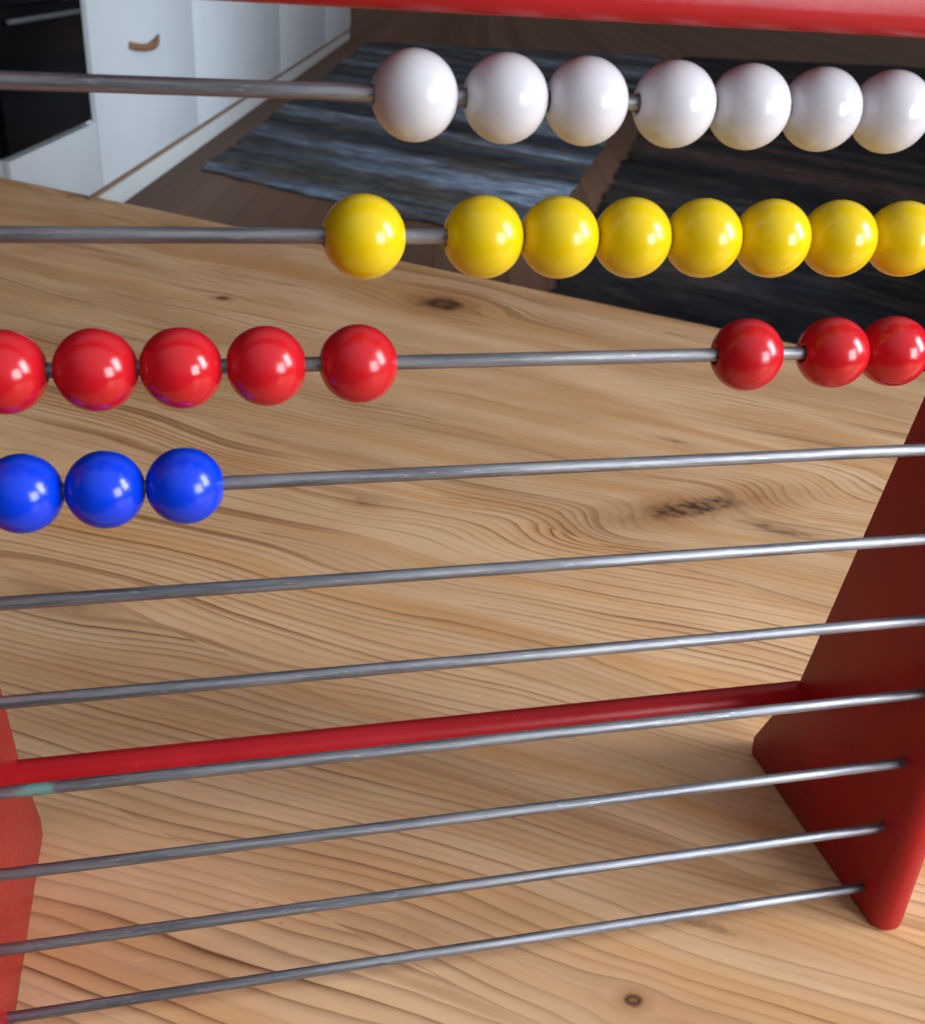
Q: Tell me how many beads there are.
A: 26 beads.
